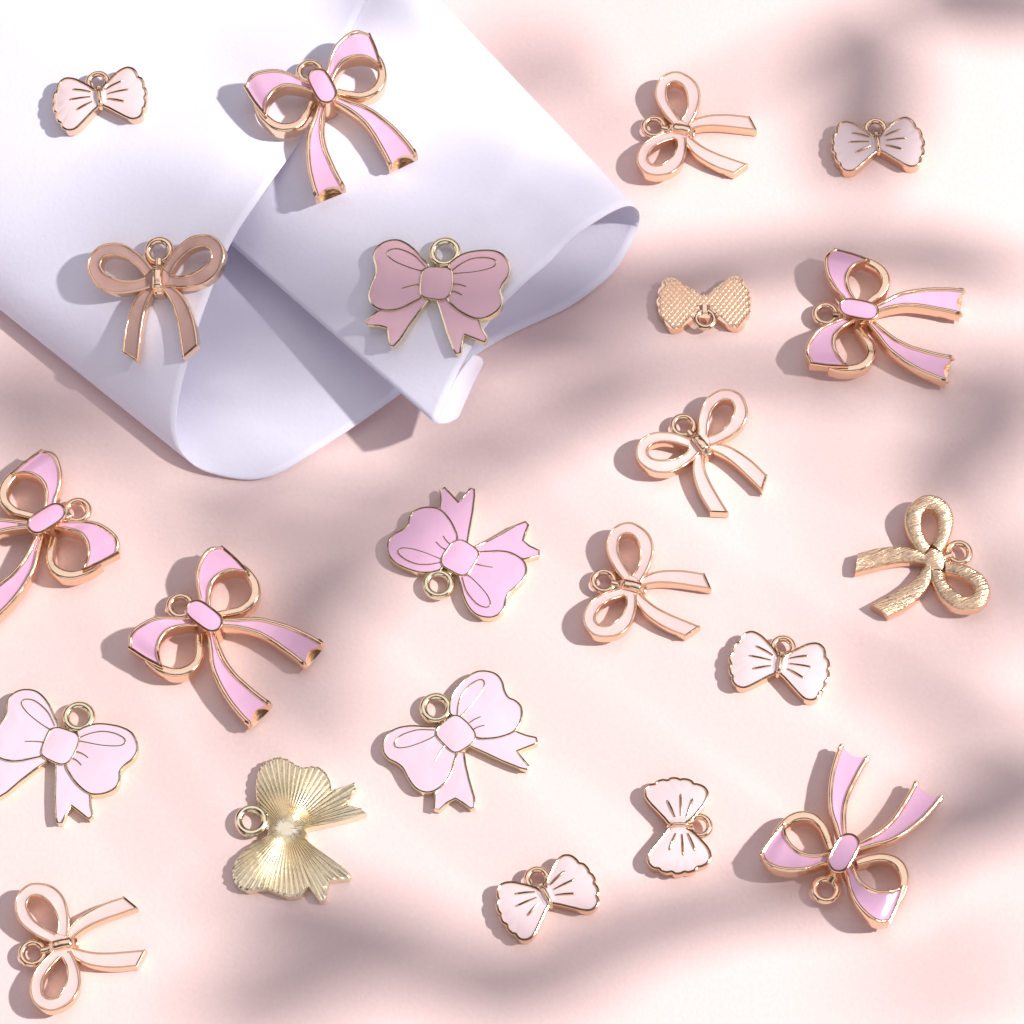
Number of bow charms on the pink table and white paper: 22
